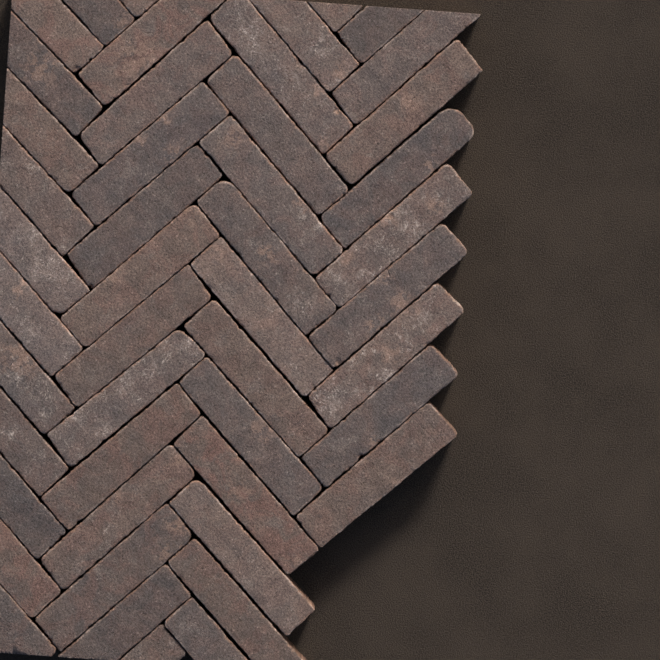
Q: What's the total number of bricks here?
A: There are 47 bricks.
